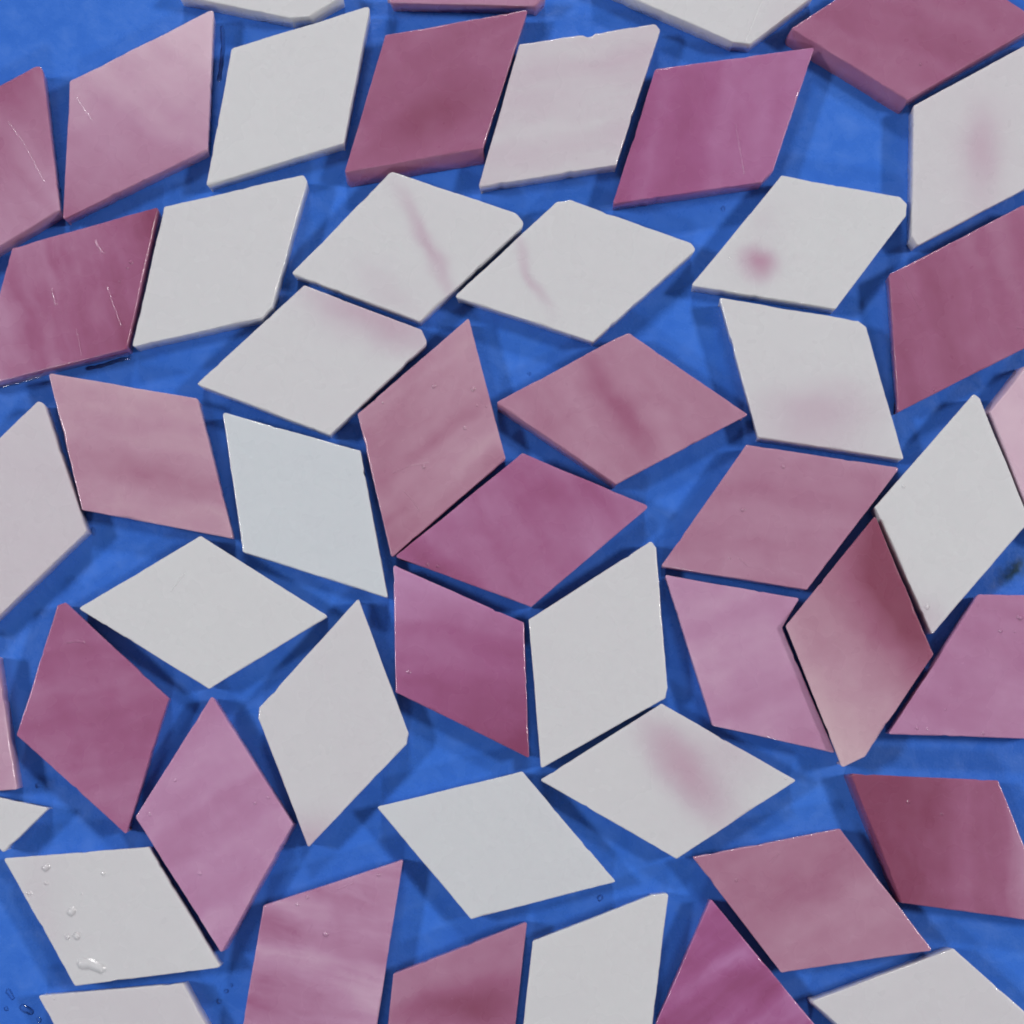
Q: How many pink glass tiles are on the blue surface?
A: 26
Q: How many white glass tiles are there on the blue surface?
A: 24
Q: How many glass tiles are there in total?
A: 50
